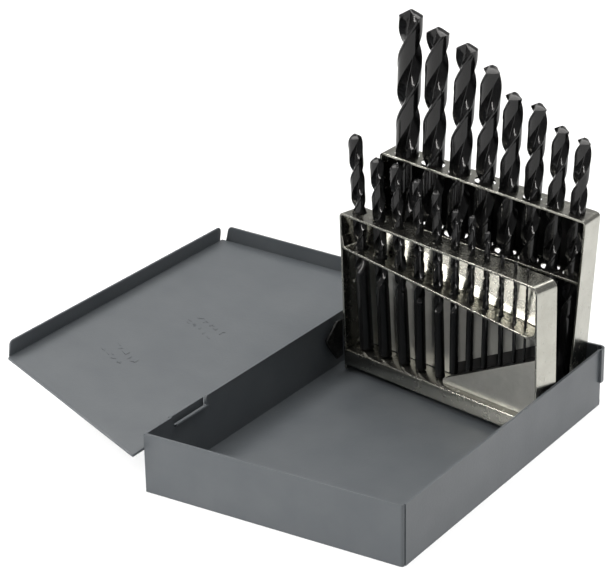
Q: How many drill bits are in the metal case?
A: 19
